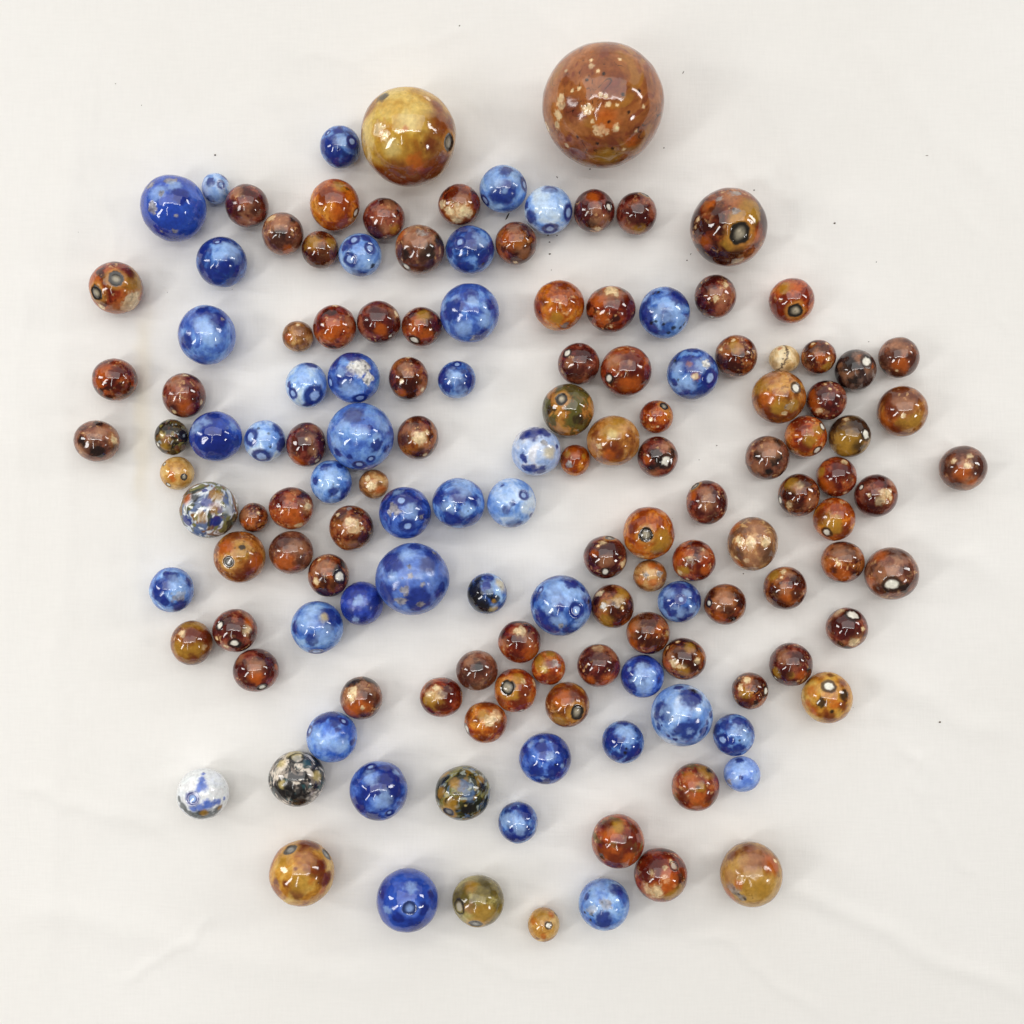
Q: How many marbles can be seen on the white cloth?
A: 141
